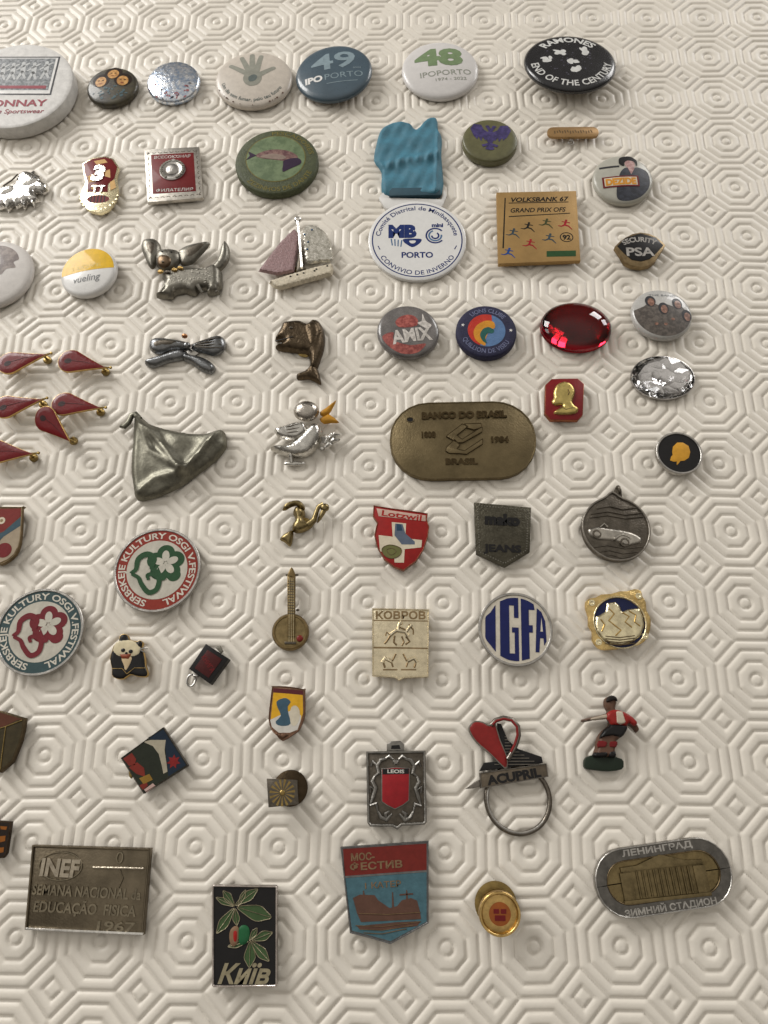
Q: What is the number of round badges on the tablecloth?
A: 20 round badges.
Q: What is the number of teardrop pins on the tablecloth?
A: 6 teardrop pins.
